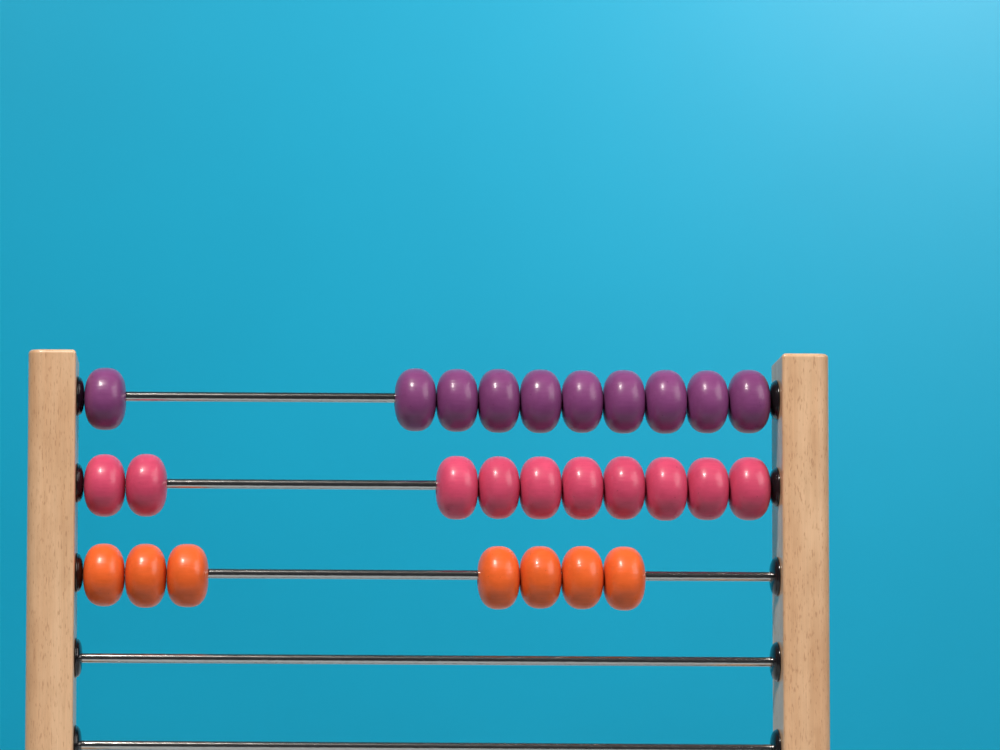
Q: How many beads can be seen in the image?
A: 27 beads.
